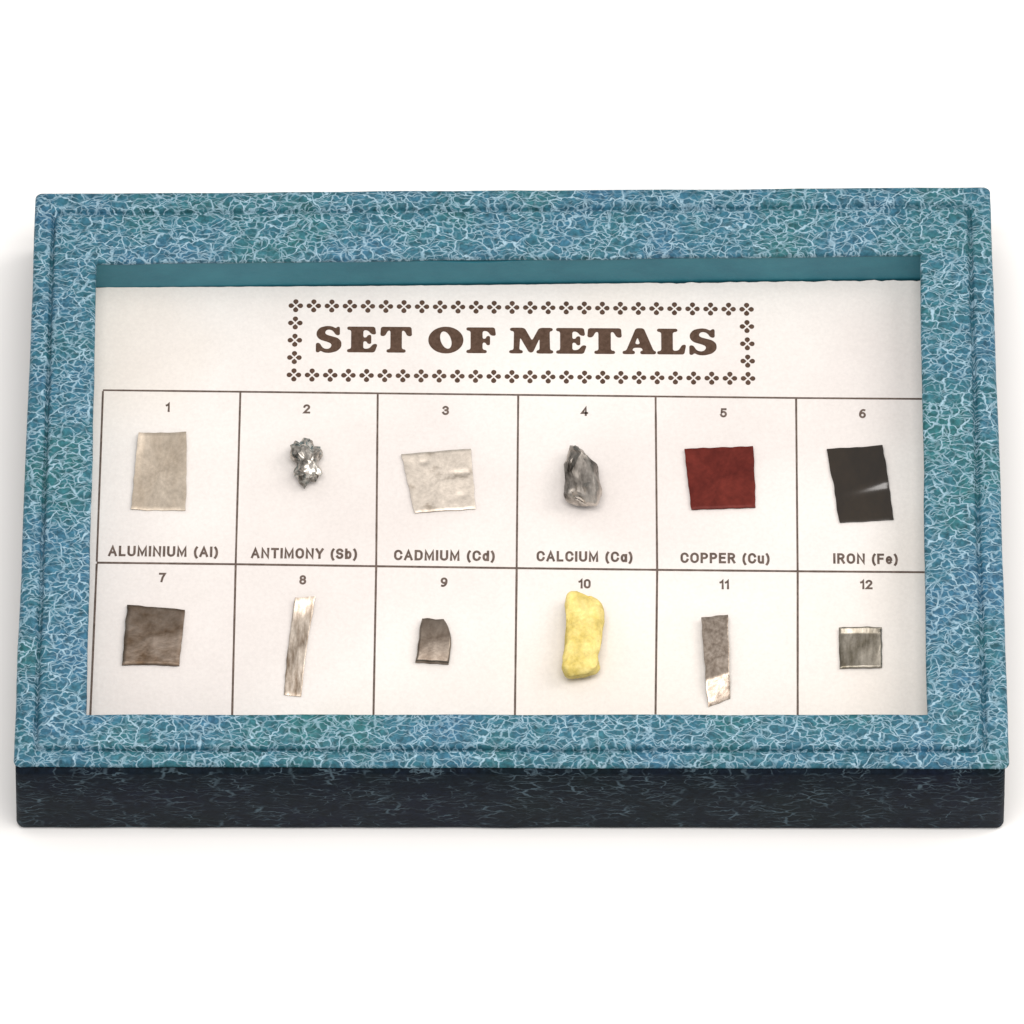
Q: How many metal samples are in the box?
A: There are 12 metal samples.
